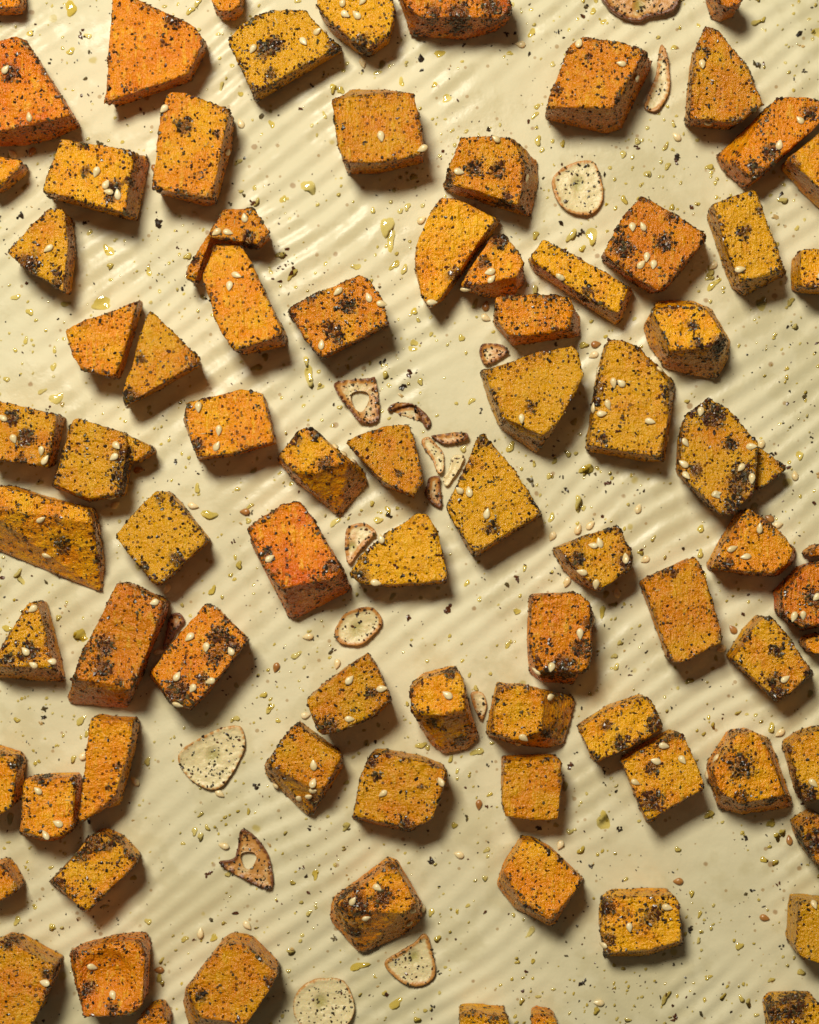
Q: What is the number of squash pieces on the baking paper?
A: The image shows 82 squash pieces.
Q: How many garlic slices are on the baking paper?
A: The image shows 18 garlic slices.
